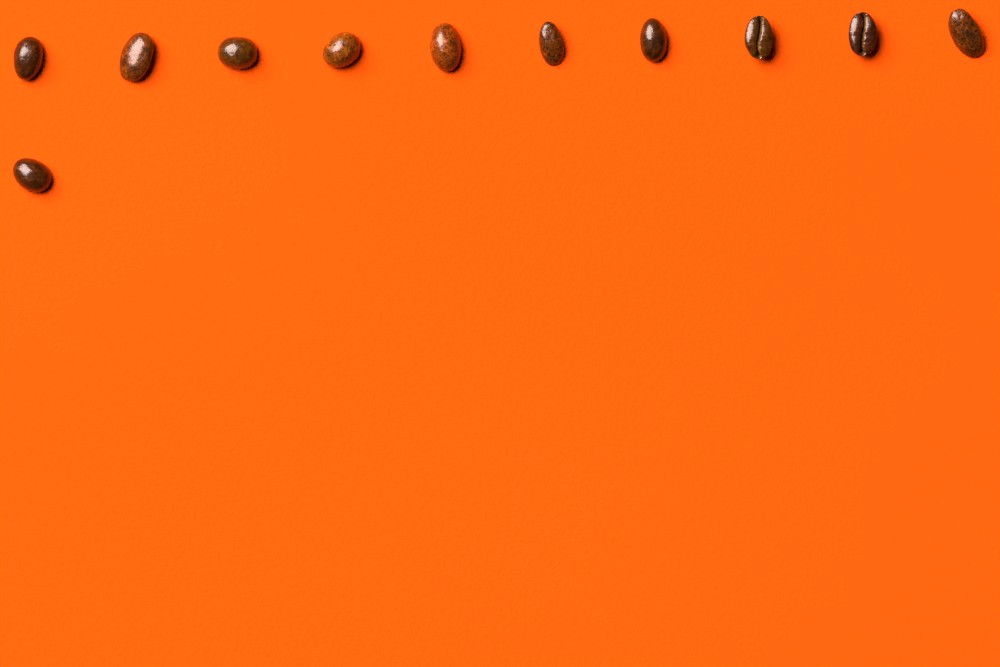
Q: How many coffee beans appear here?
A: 11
